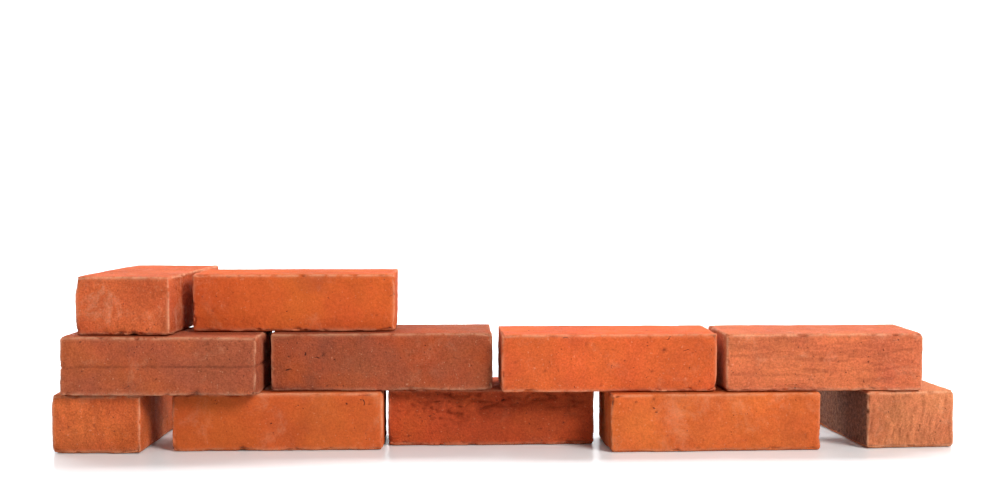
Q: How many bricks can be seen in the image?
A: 11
